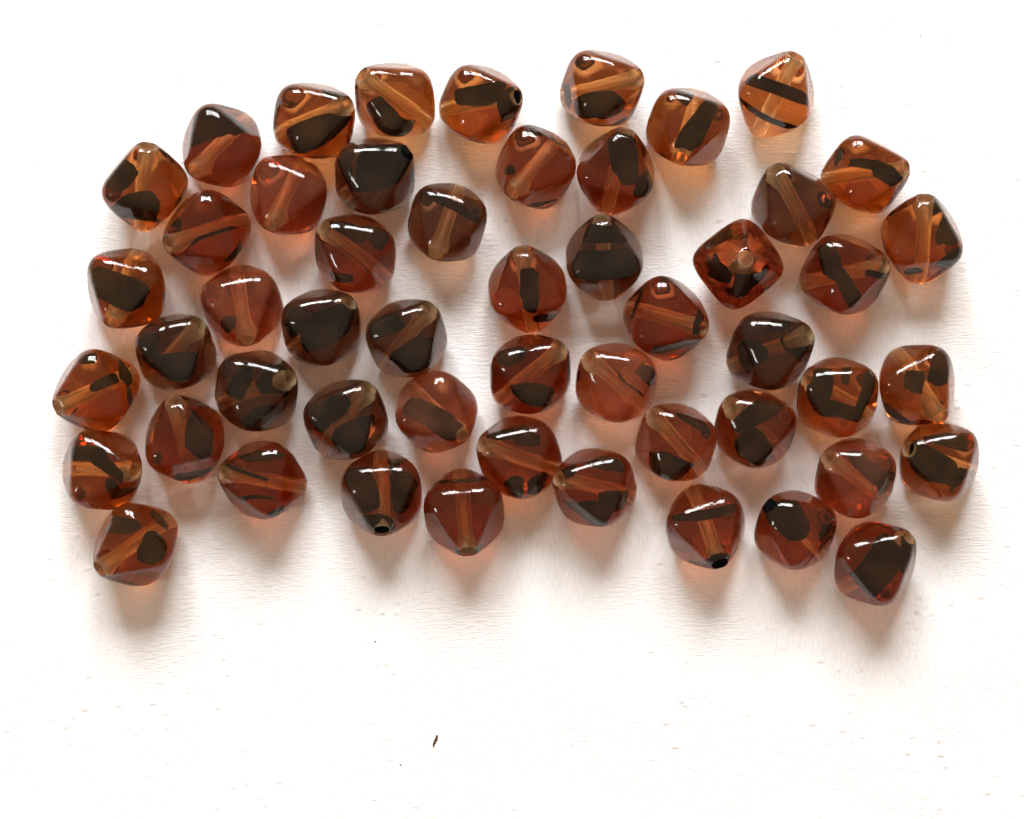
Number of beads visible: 52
